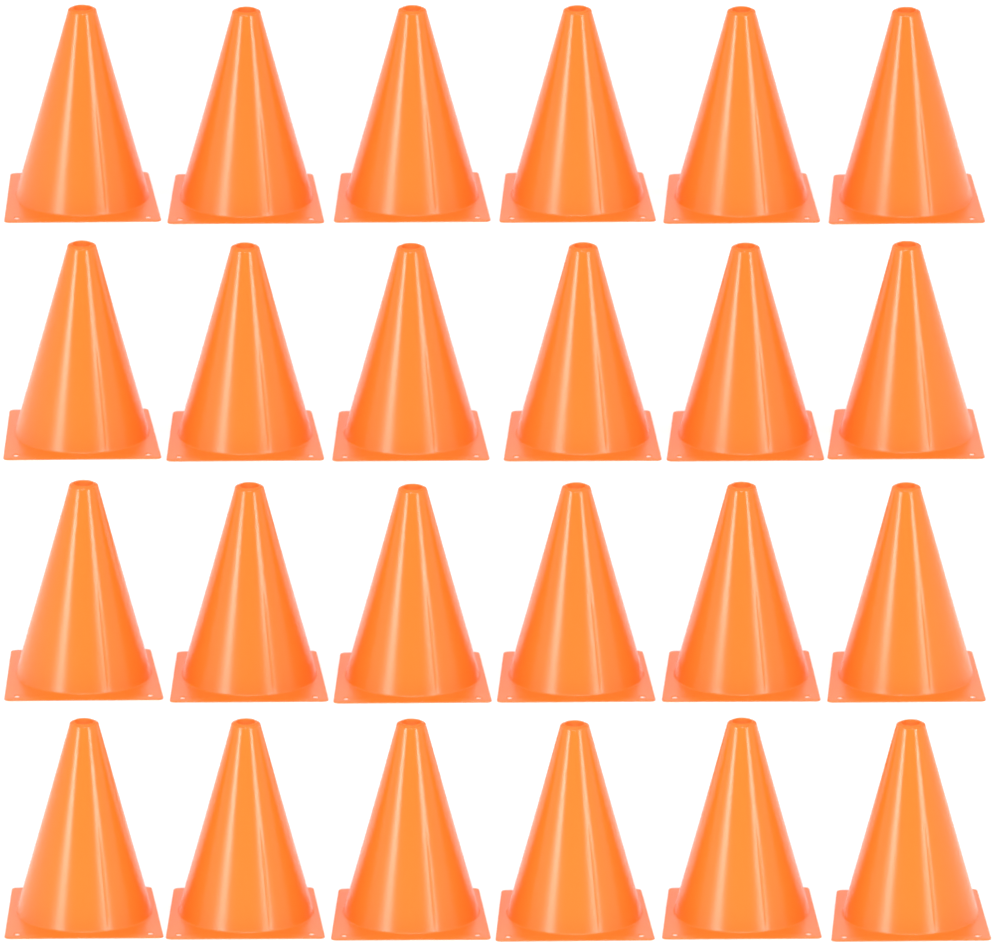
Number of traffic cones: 24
